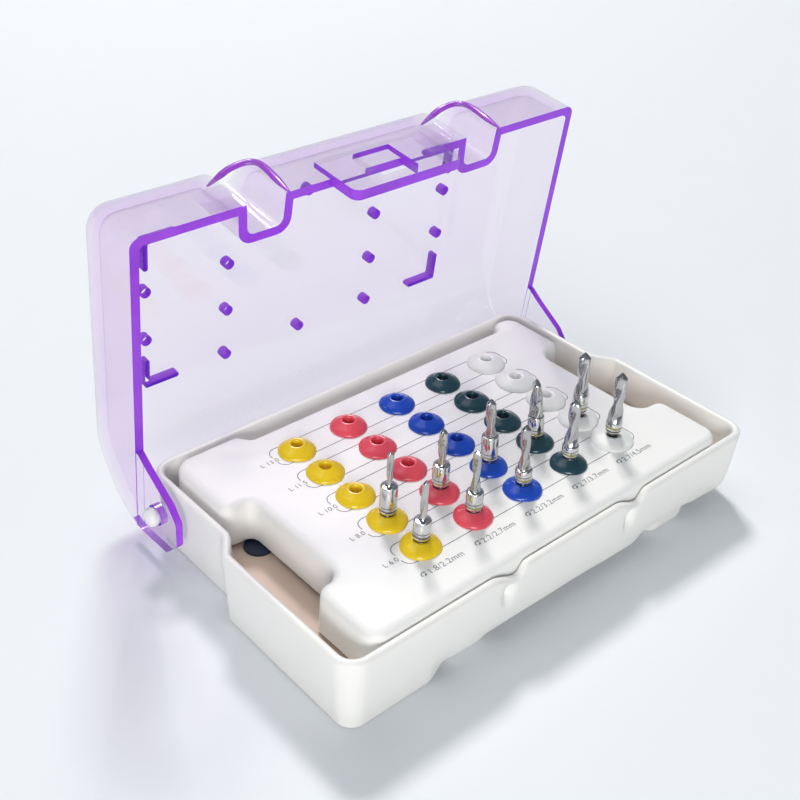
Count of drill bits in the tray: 10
